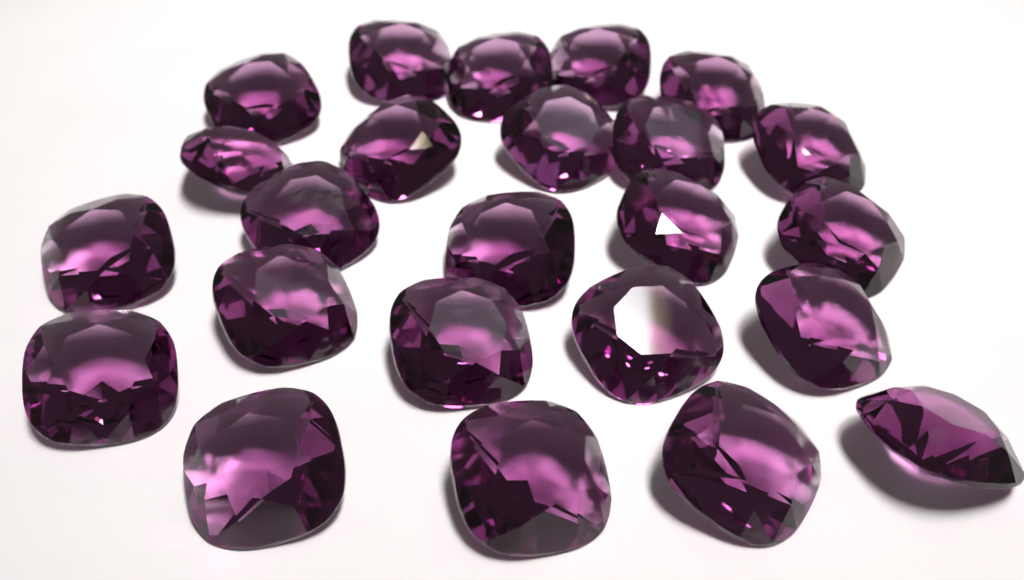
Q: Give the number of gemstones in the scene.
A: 24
